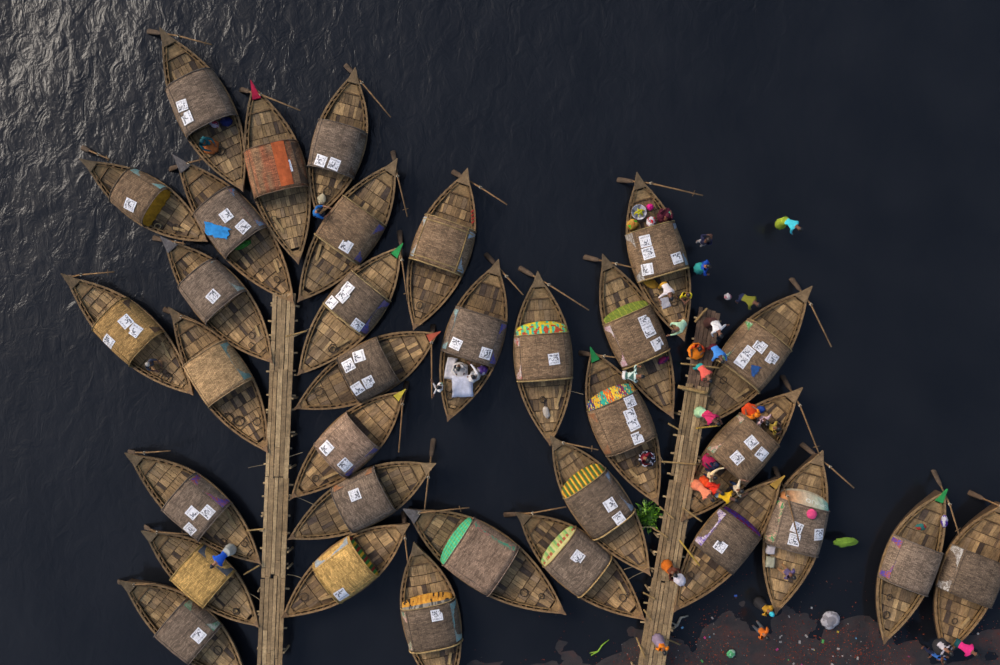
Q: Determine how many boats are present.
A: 33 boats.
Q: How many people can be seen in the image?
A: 39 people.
